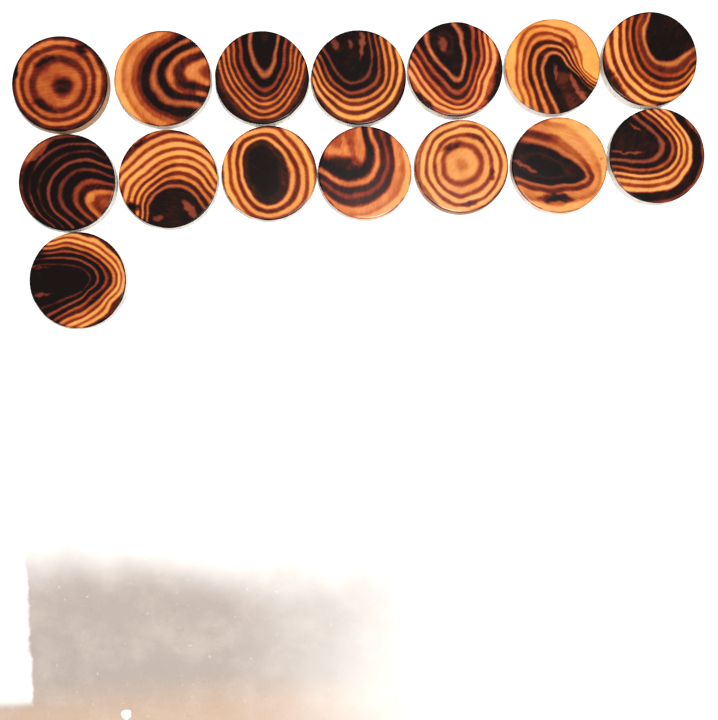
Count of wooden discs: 15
